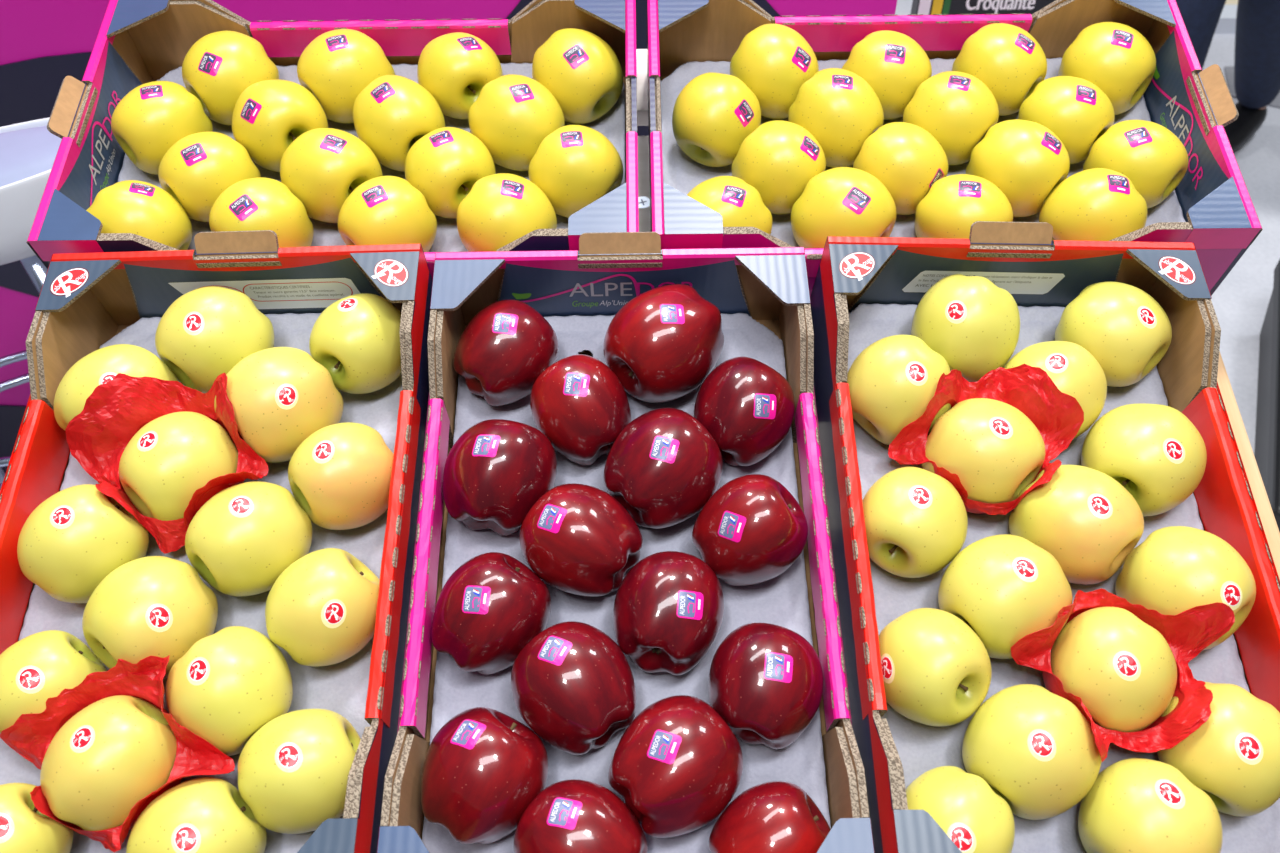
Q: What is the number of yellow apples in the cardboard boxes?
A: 64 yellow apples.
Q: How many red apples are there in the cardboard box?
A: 16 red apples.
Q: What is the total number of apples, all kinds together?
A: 80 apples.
